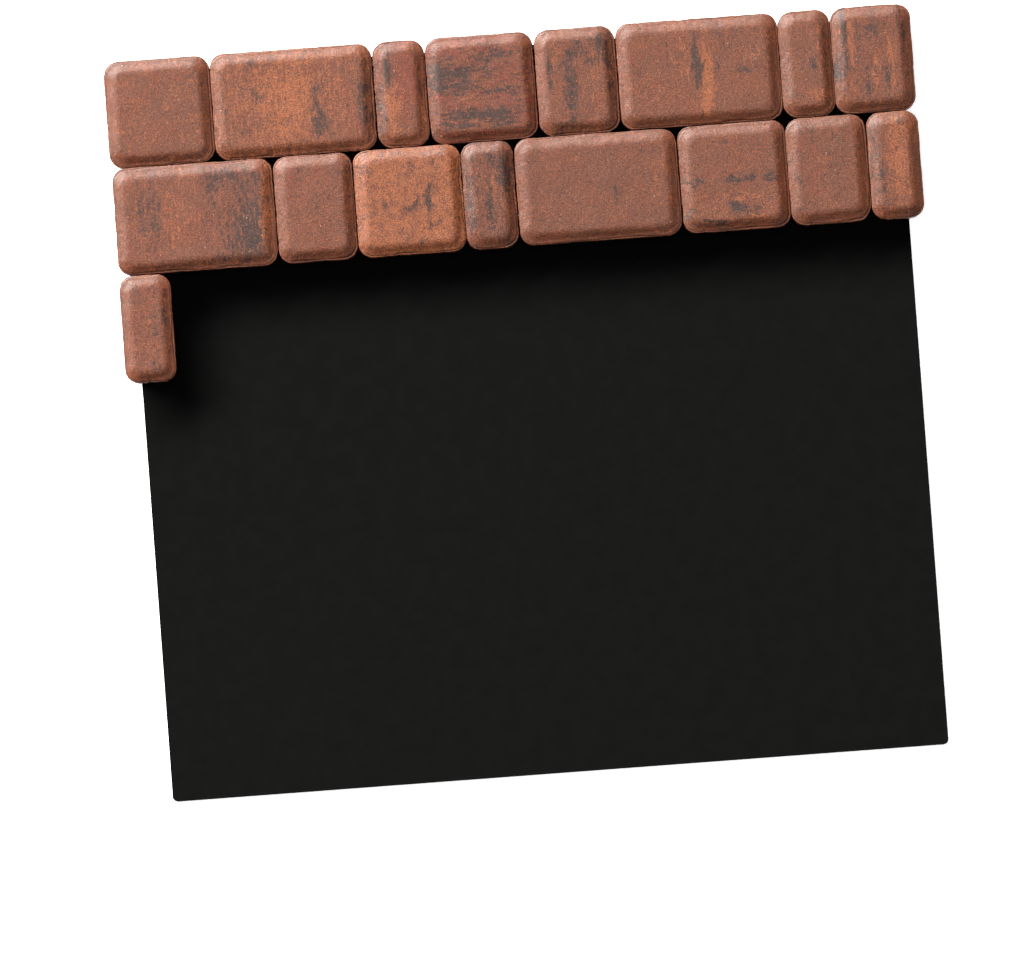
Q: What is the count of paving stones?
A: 17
